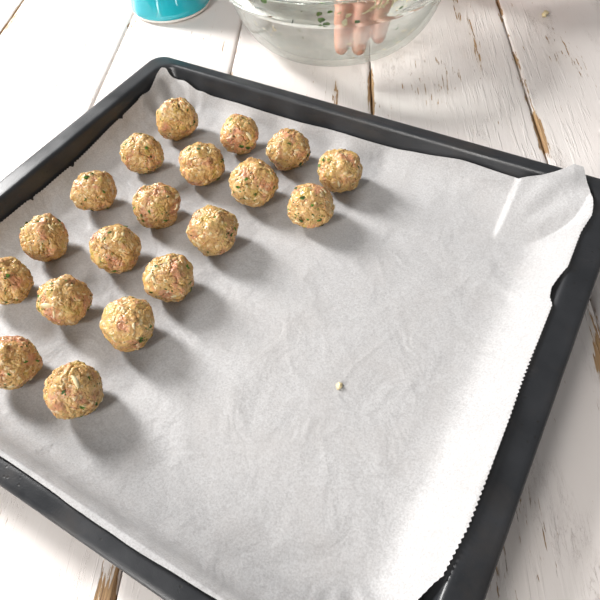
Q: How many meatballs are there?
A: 19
